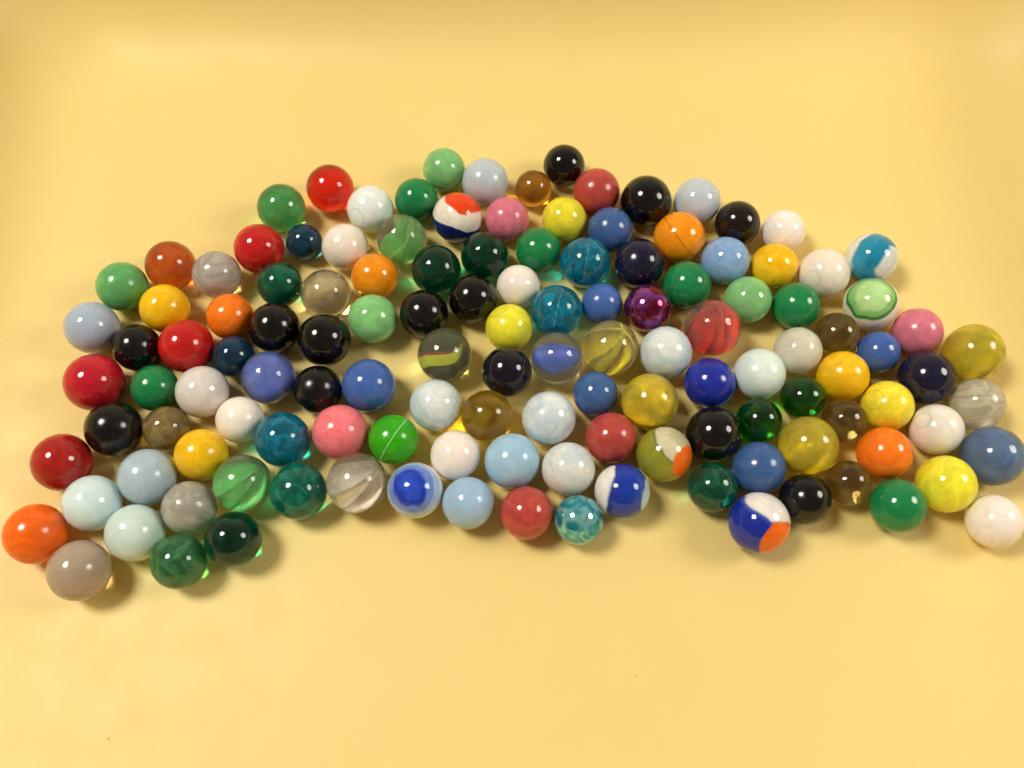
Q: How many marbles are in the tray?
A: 130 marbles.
